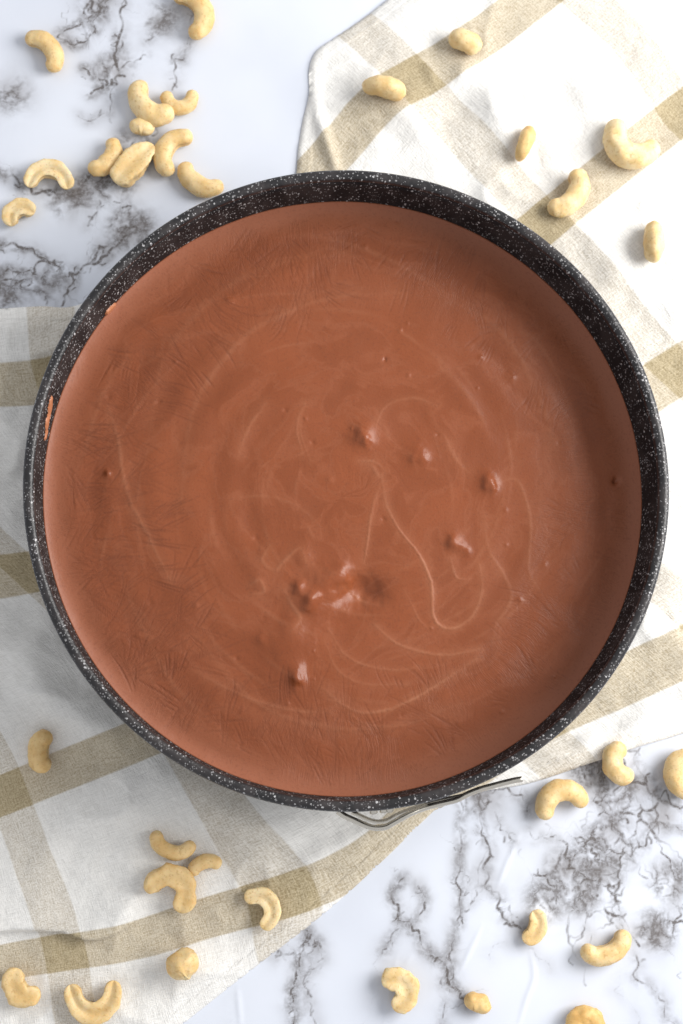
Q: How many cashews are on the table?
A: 33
